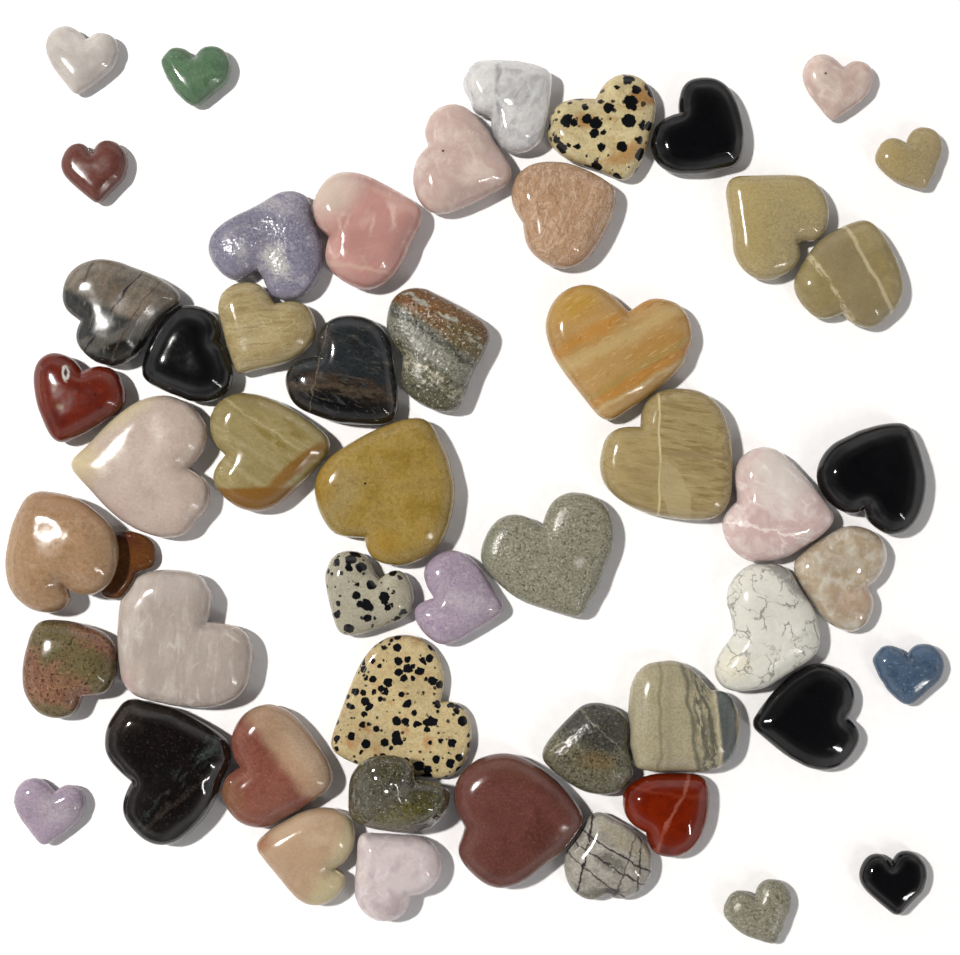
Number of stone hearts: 52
